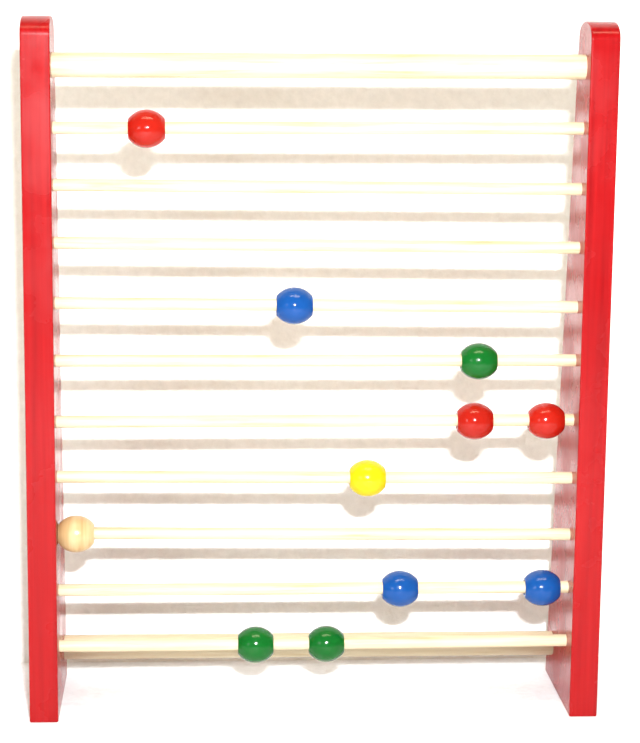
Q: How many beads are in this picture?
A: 11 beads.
